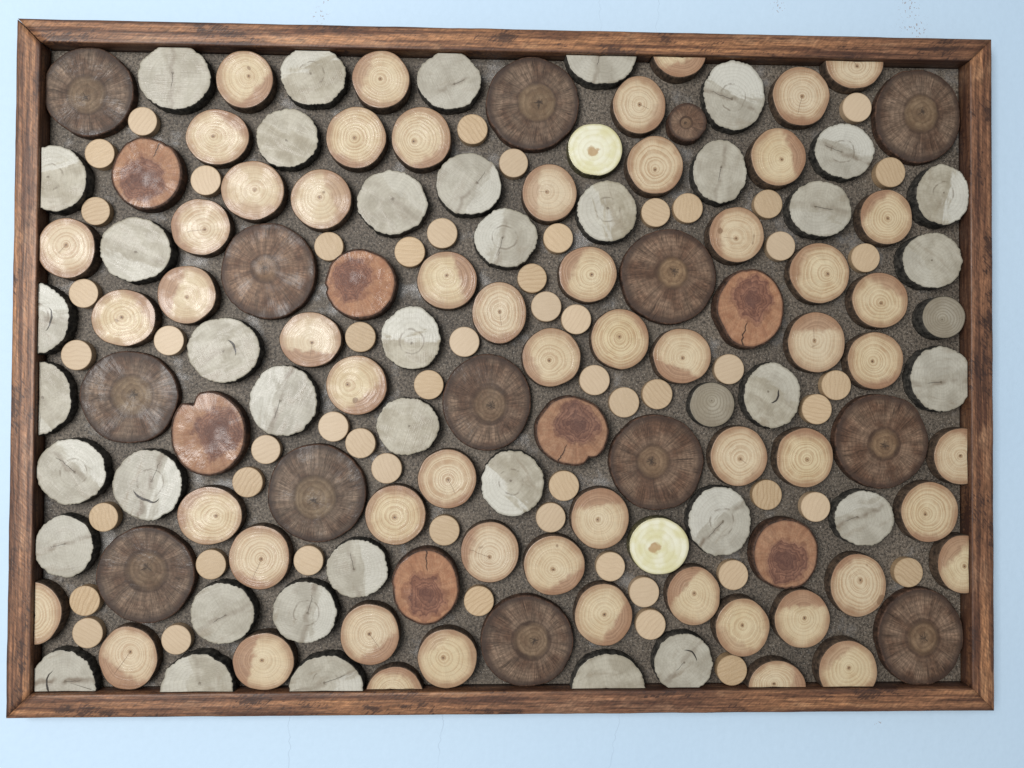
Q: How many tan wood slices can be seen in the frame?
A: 57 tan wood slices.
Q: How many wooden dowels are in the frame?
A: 55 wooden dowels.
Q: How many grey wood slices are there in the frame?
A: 41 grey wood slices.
